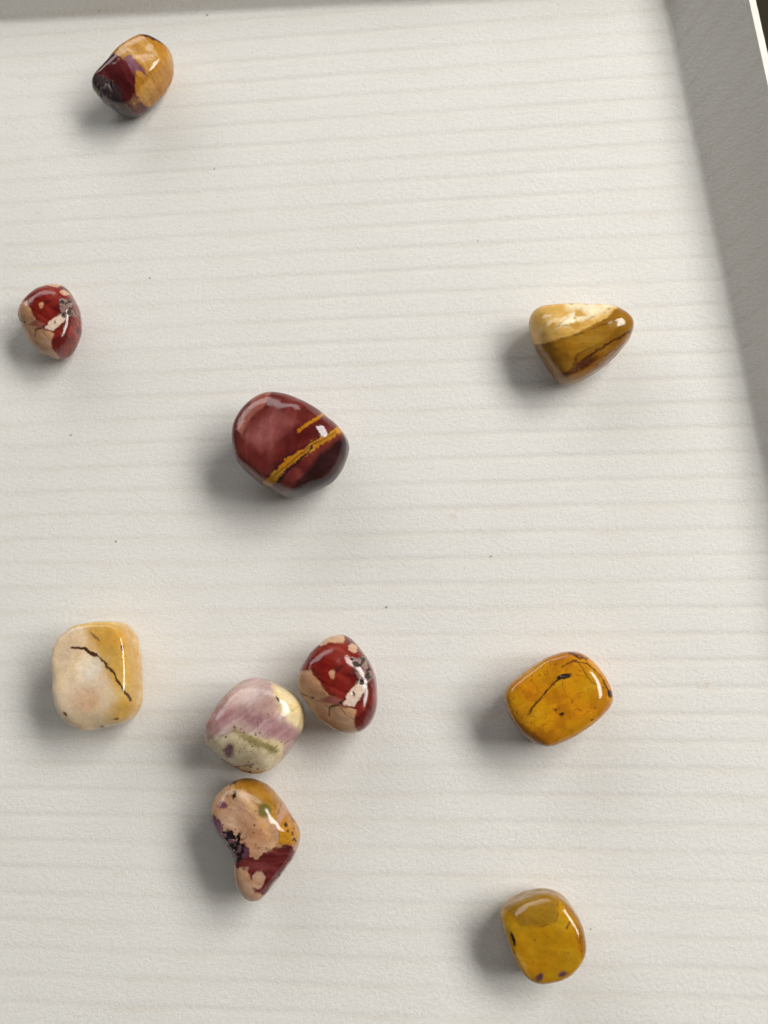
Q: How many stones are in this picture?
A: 10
